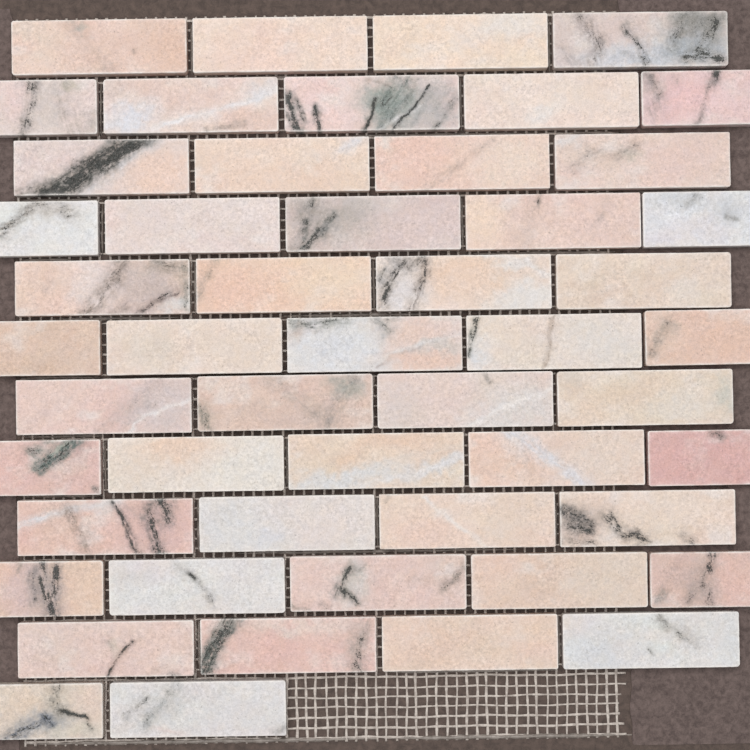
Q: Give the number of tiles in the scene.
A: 51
